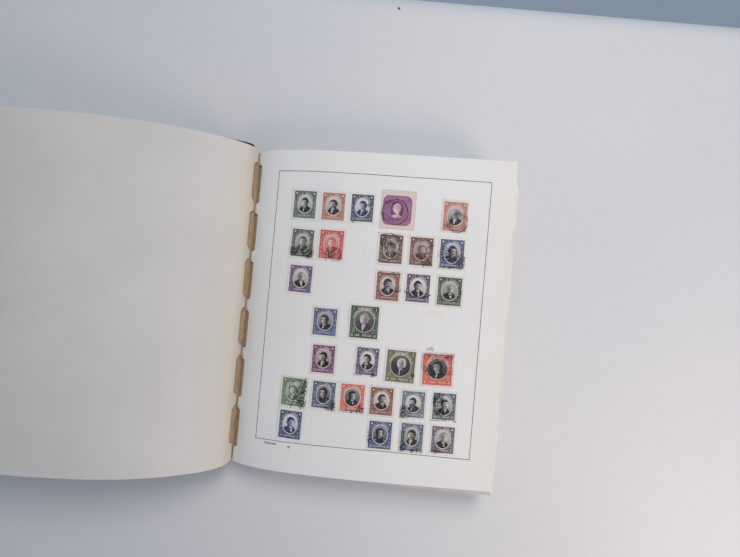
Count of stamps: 30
